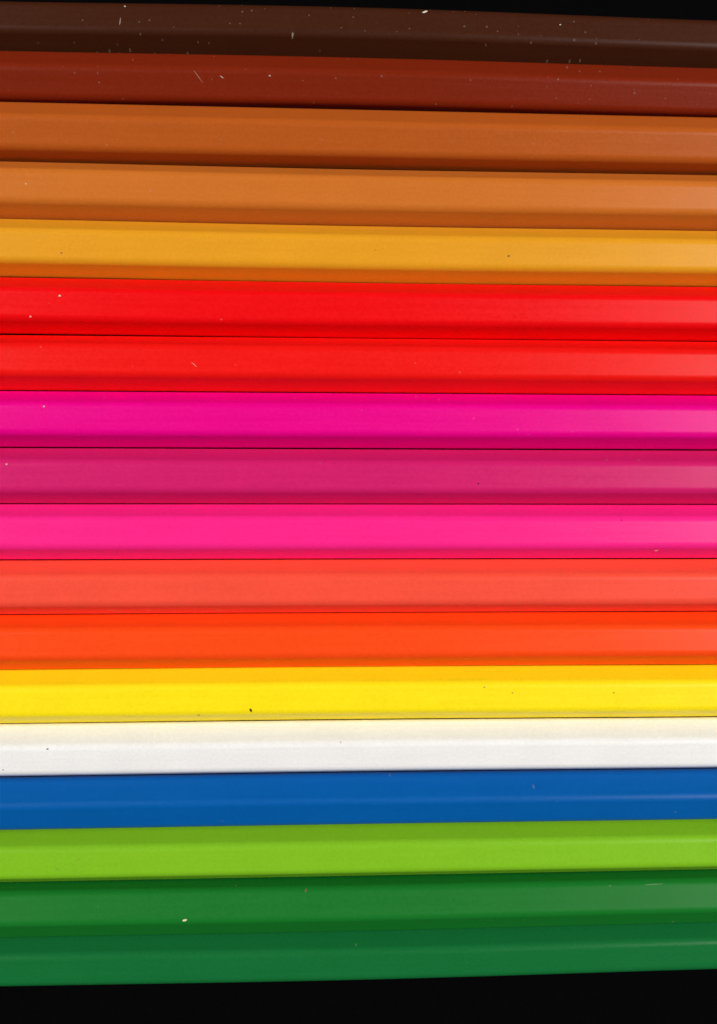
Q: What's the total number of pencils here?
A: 18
